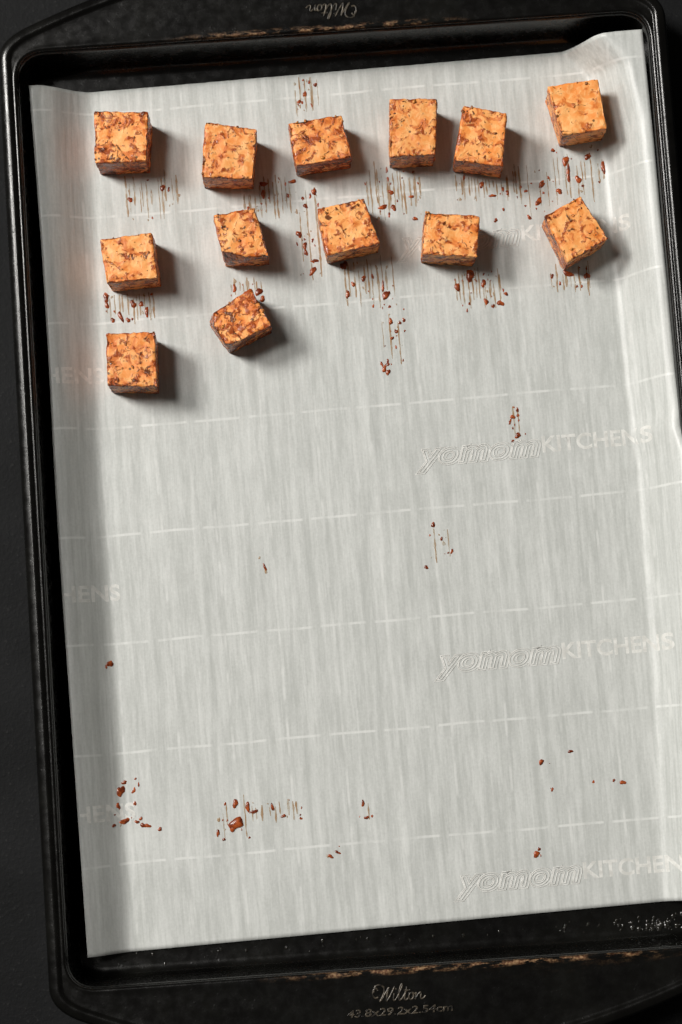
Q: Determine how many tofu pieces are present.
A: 13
